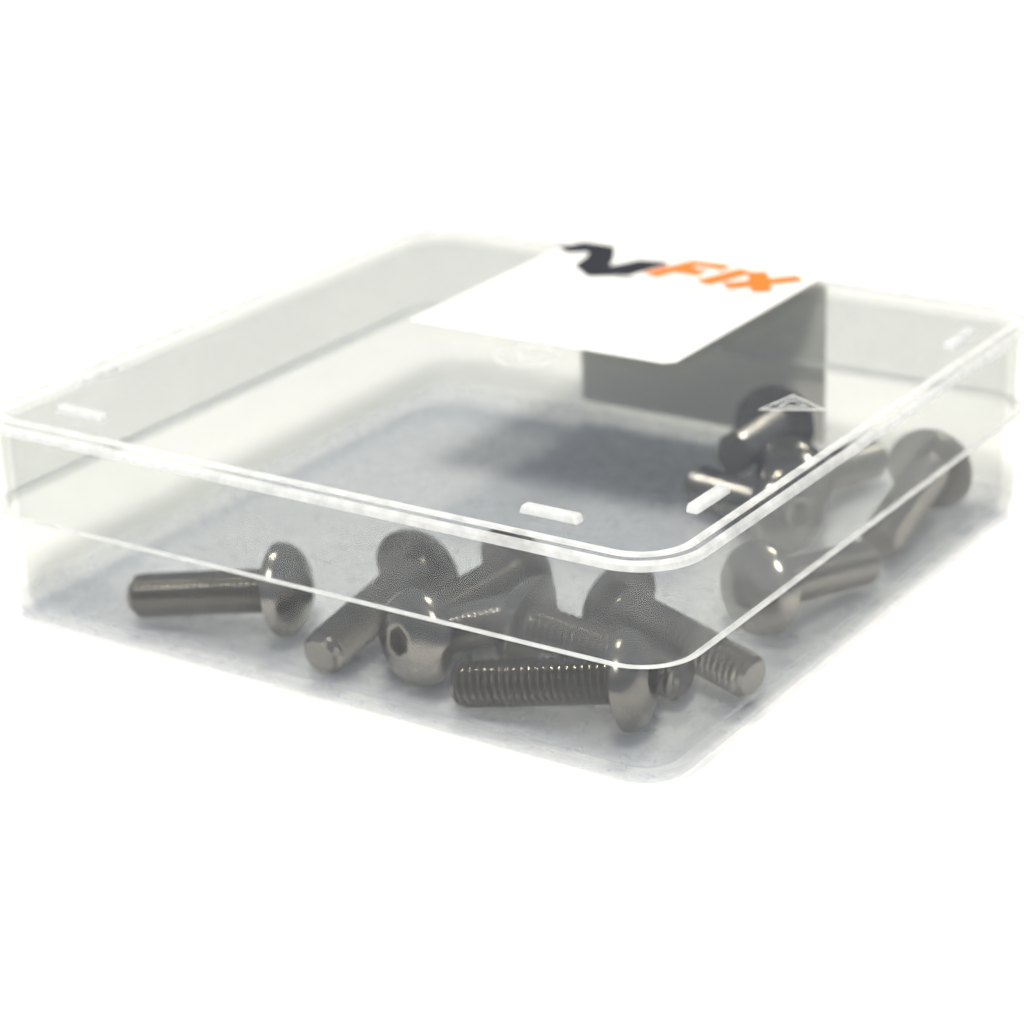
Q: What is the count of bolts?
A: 12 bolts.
